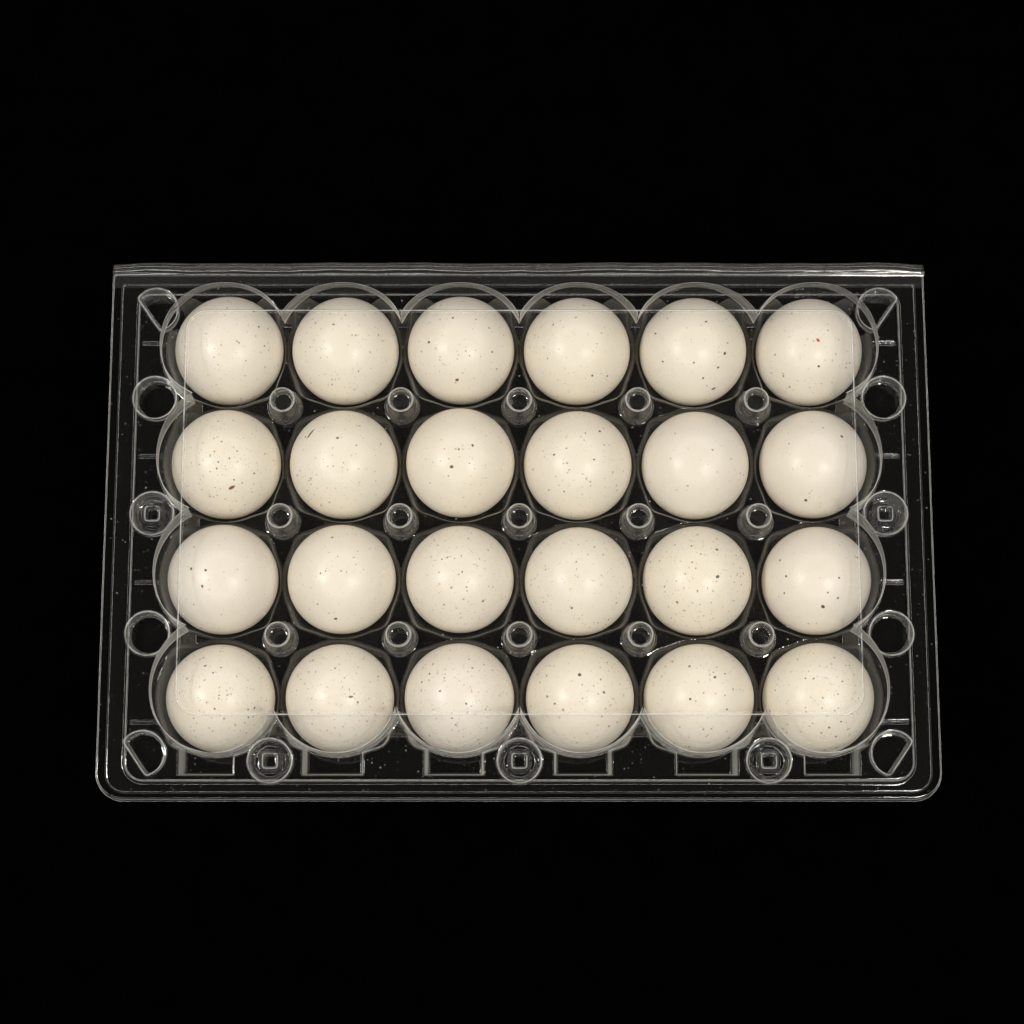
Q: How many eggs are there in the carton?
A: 24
